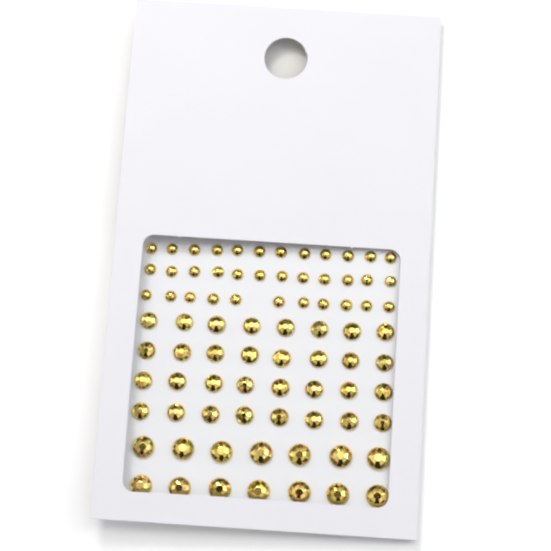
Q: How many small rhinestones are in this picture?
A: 35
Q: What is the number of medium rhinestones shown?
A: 32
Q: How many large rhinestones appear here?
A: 14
